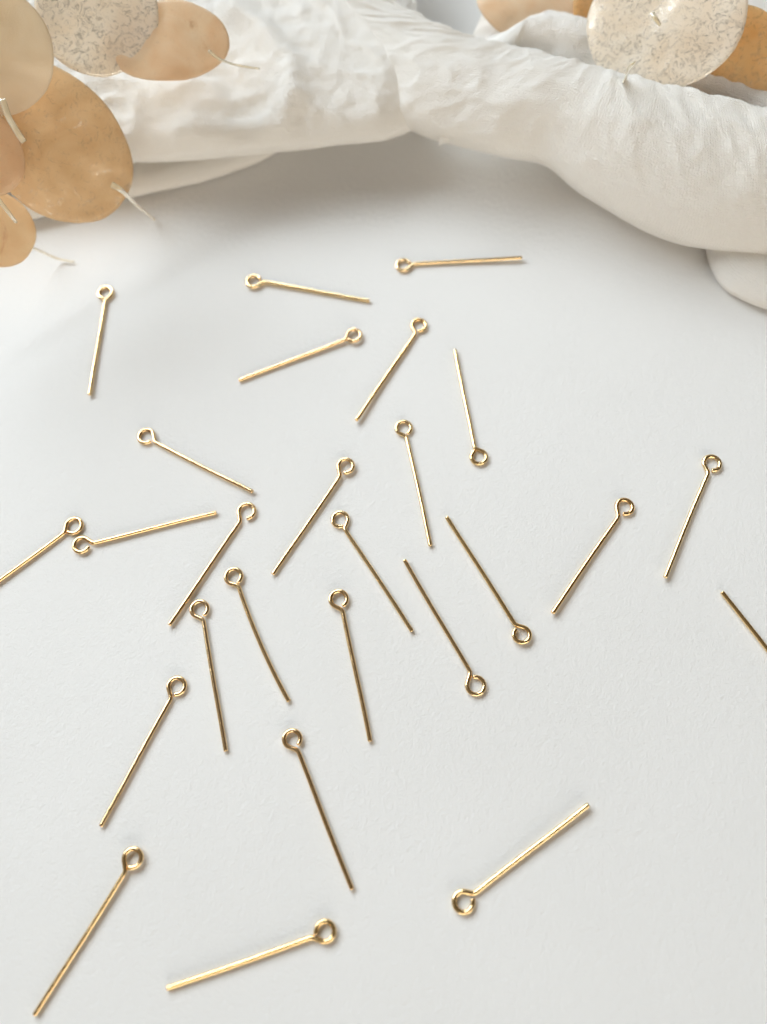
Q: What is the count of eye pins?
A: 26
